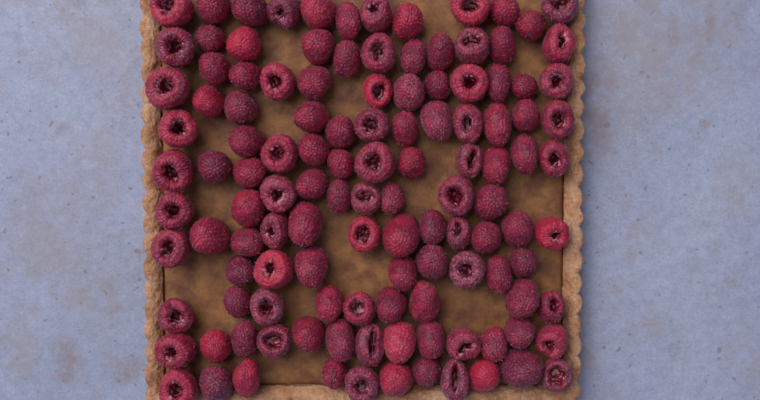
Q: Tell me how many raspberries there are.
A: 122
